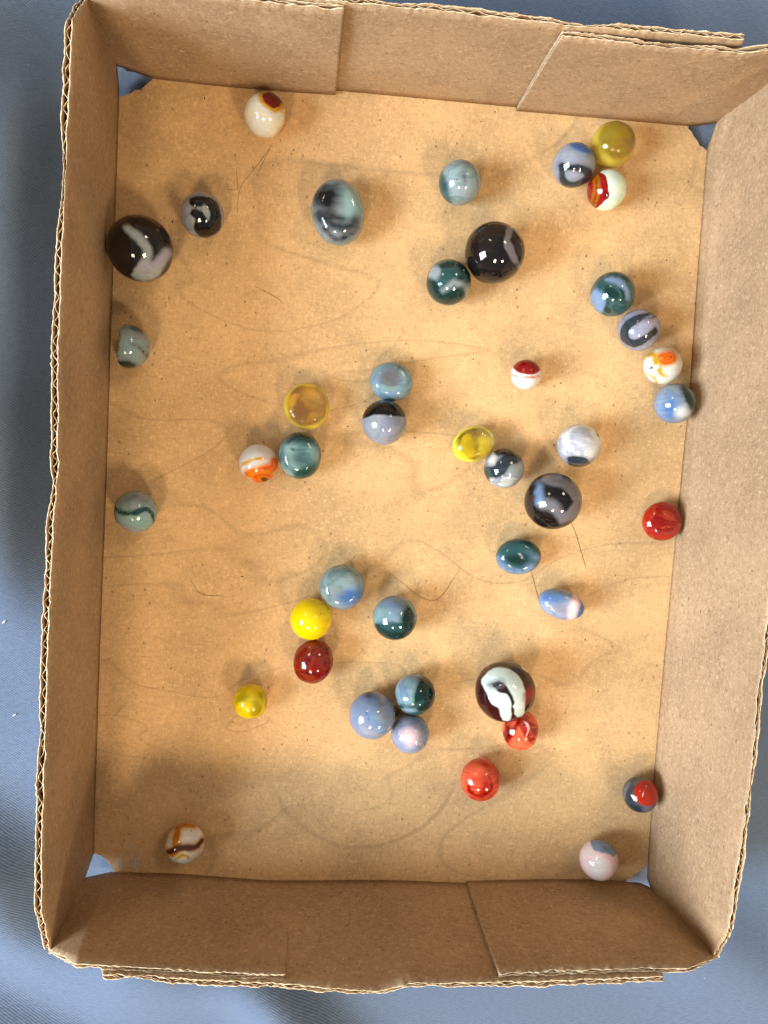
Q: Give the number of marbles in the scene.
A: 43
